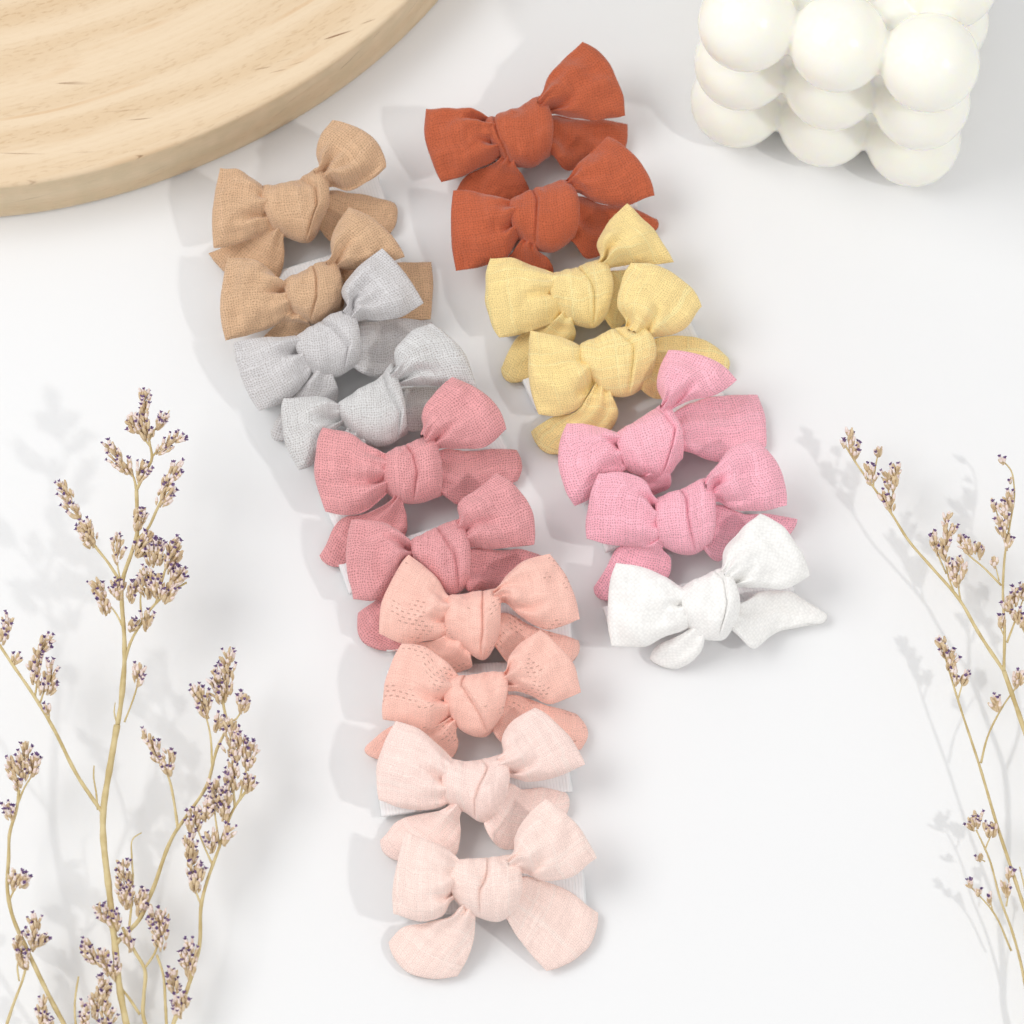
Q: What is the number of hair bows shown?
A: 17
